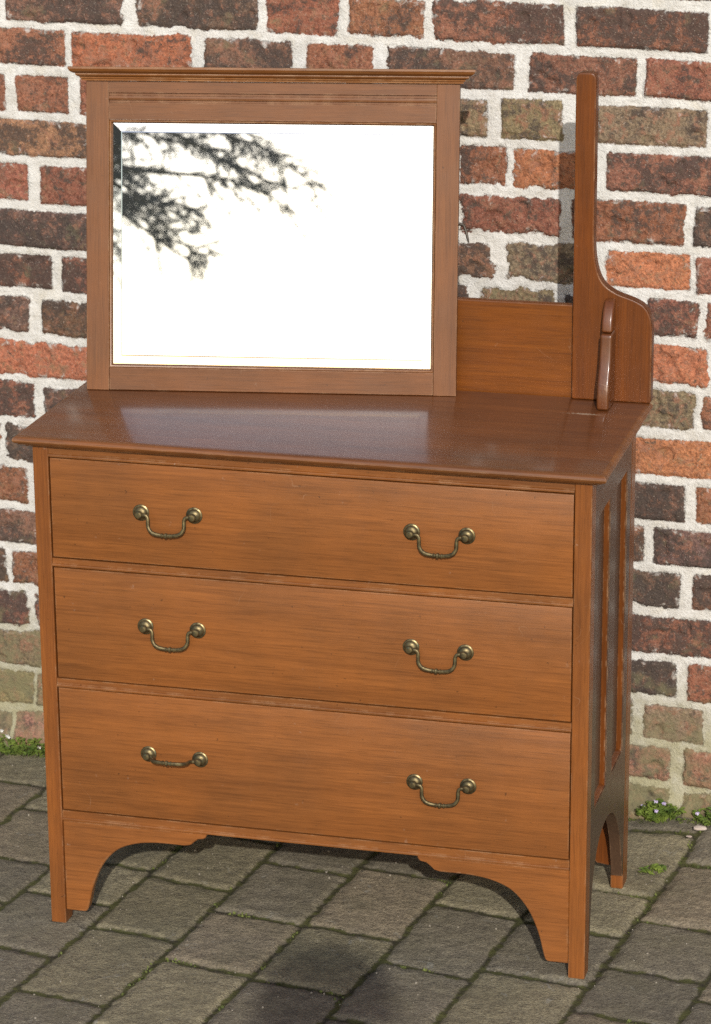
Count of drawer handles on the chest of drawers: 6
